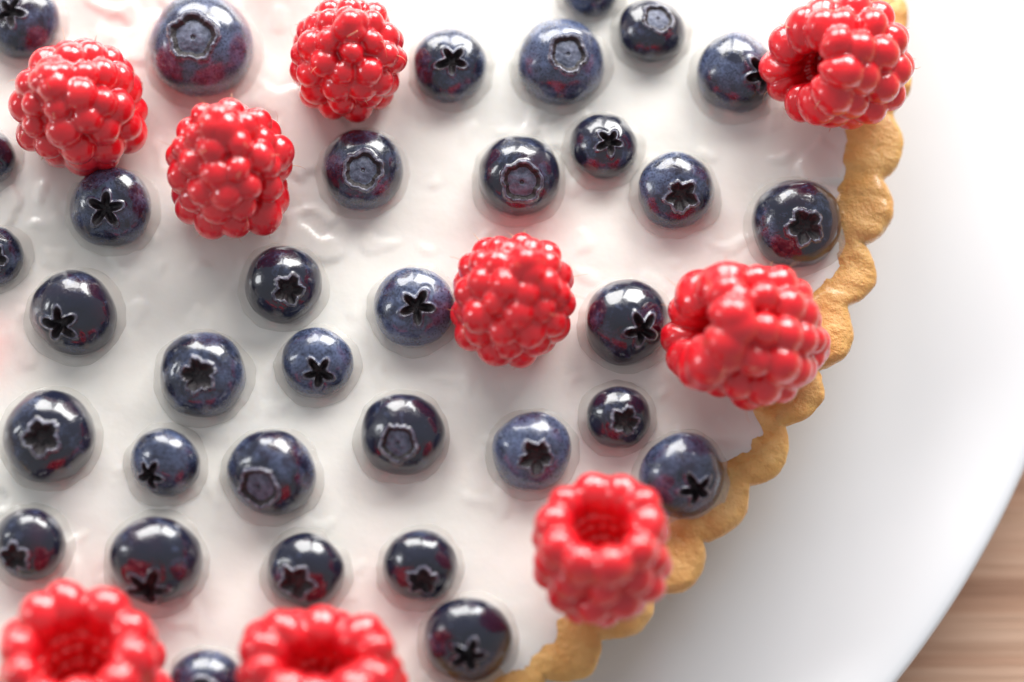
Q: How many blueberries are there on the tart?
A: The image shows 34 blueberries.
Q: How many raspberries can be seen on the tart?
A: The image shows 9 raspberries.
